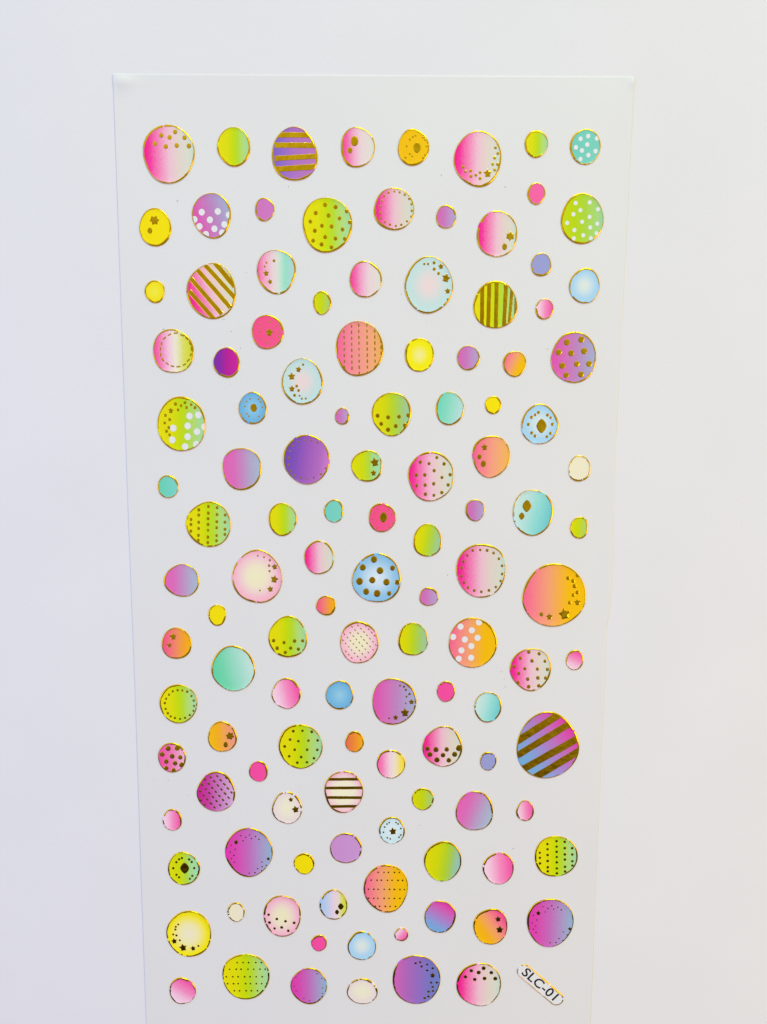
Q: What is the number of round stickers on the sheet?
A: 122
